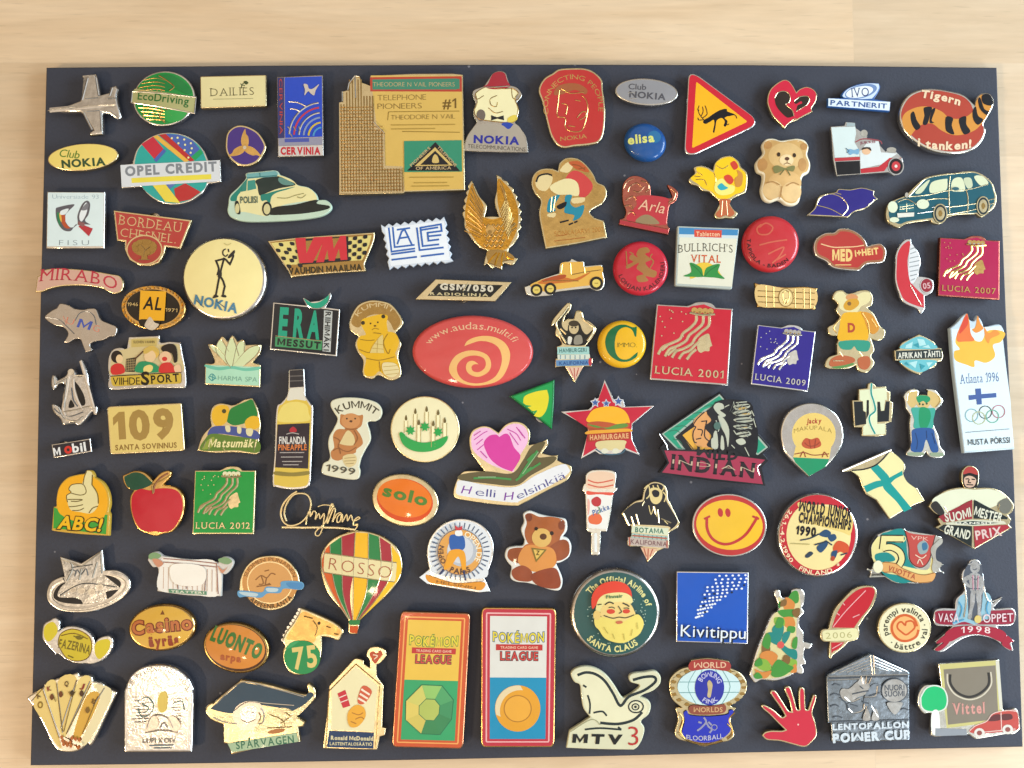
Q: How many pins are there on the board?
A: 107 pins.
